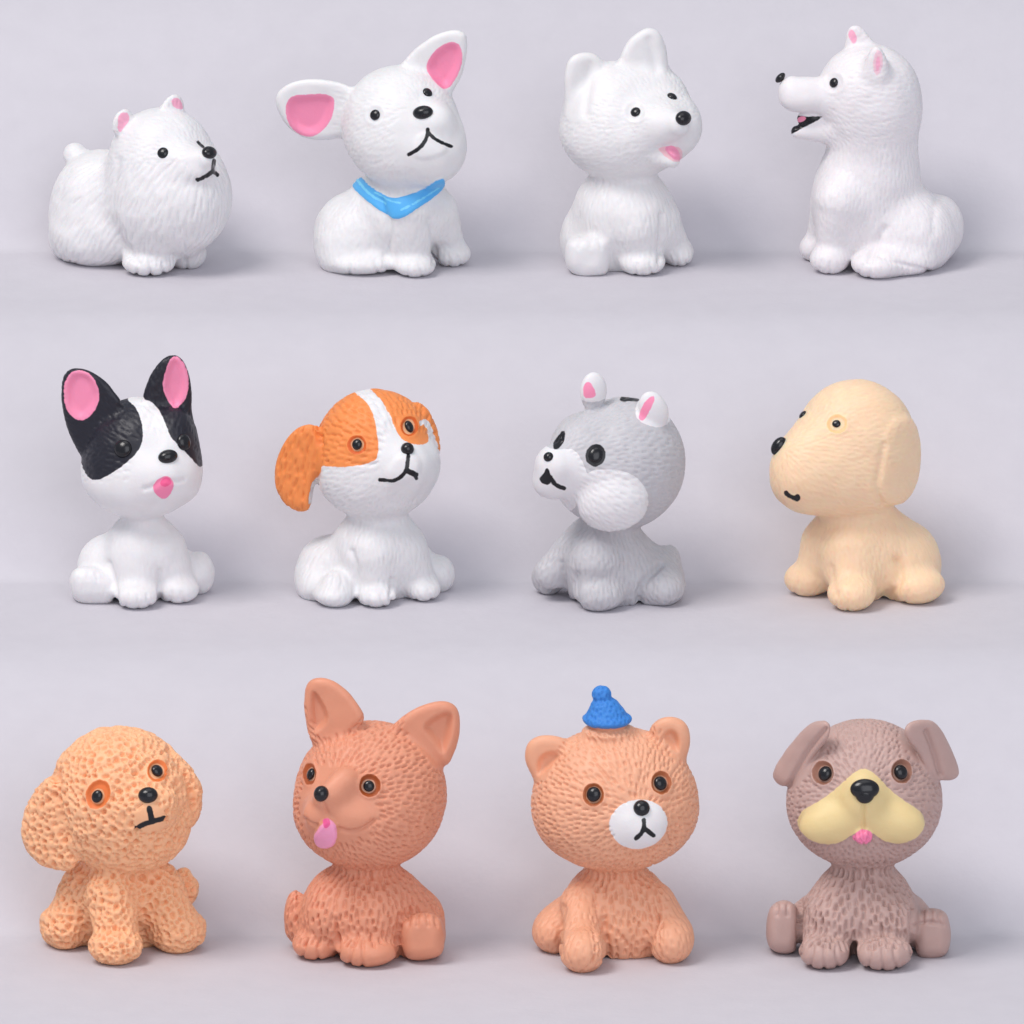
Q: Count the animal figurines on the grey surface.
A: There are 12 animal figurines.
